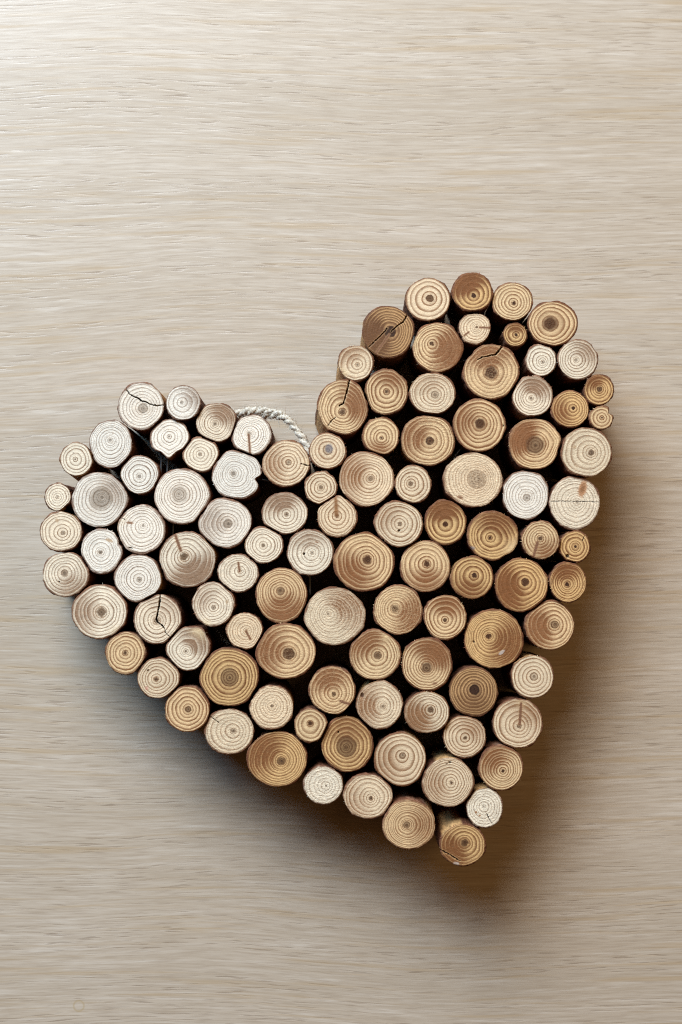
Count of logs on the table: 105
